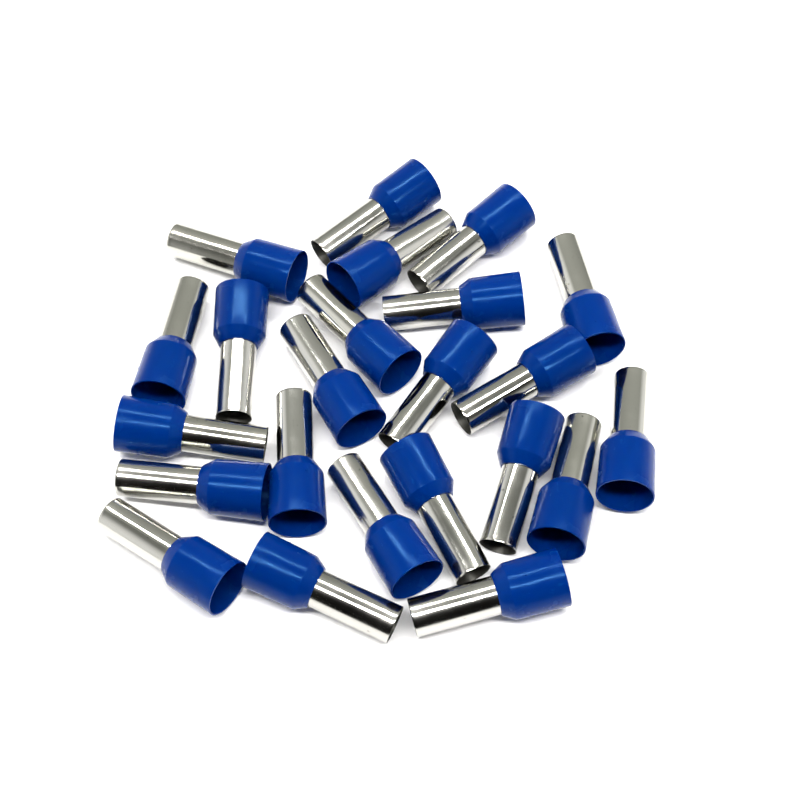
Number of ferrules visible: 23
